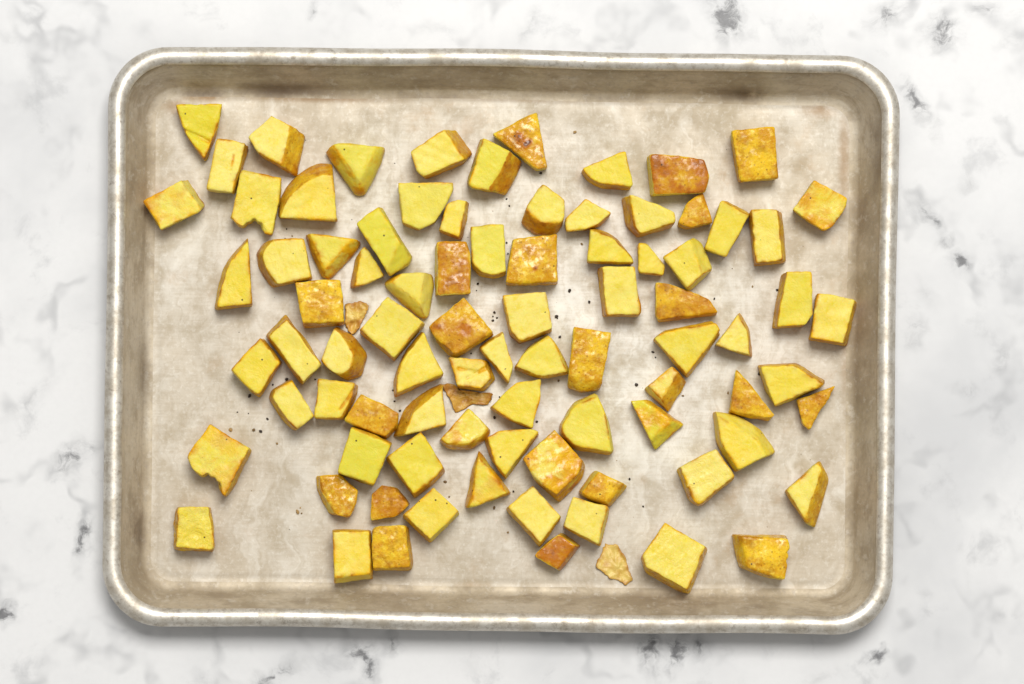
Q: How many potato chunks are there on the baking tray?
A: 85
